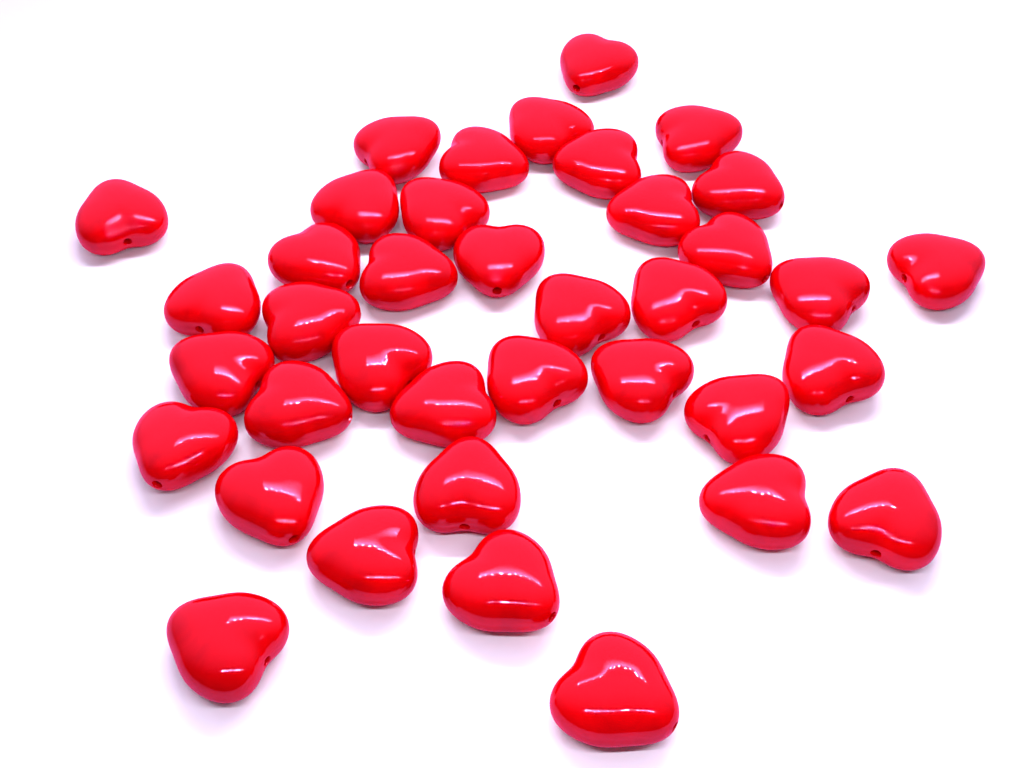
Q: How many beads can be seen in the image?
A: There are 38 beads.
